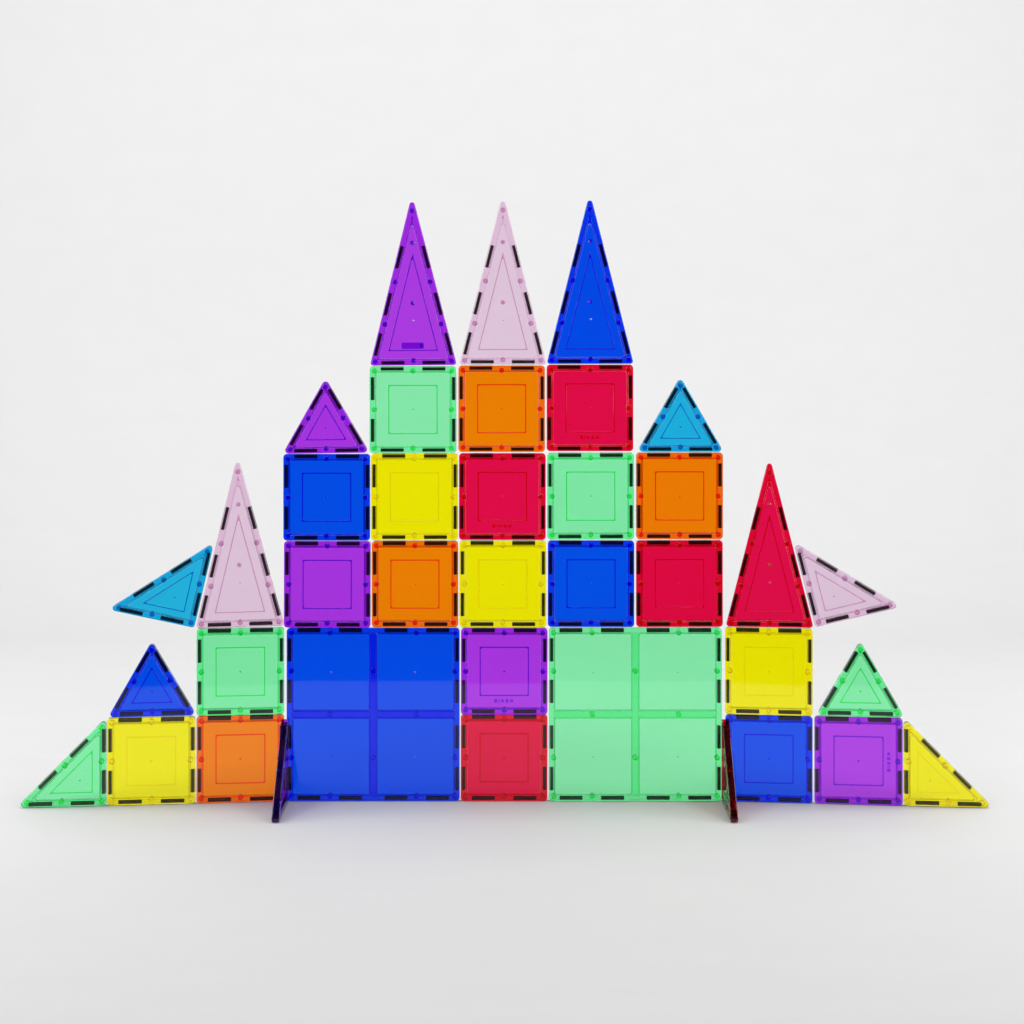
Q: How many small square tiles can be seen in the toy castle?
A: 21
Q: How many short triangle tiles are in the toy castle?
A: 10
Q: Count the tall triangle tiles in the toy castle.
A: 5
